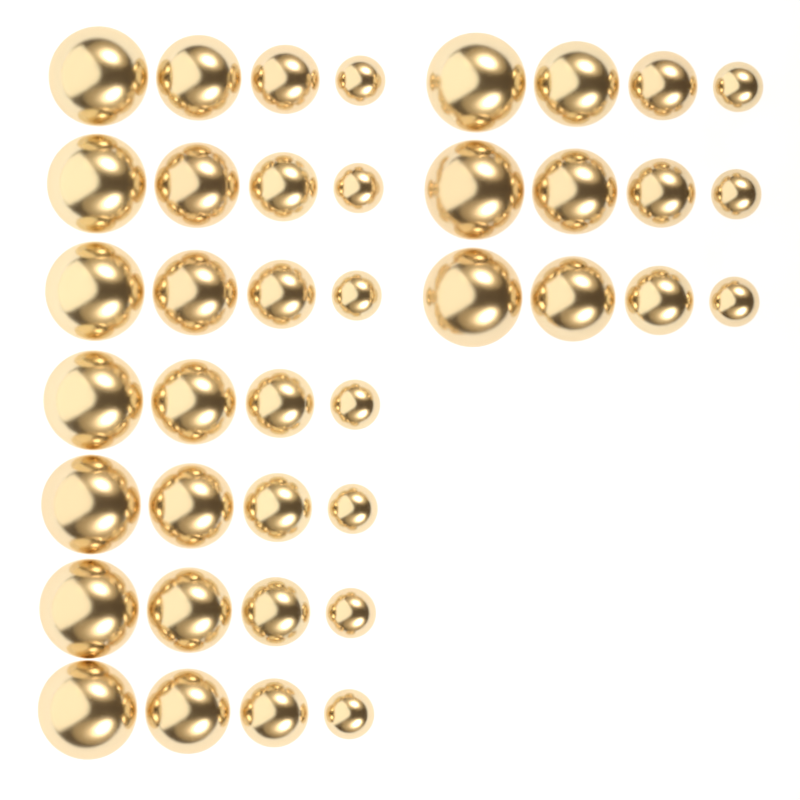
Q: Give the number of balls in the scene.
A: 40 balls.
